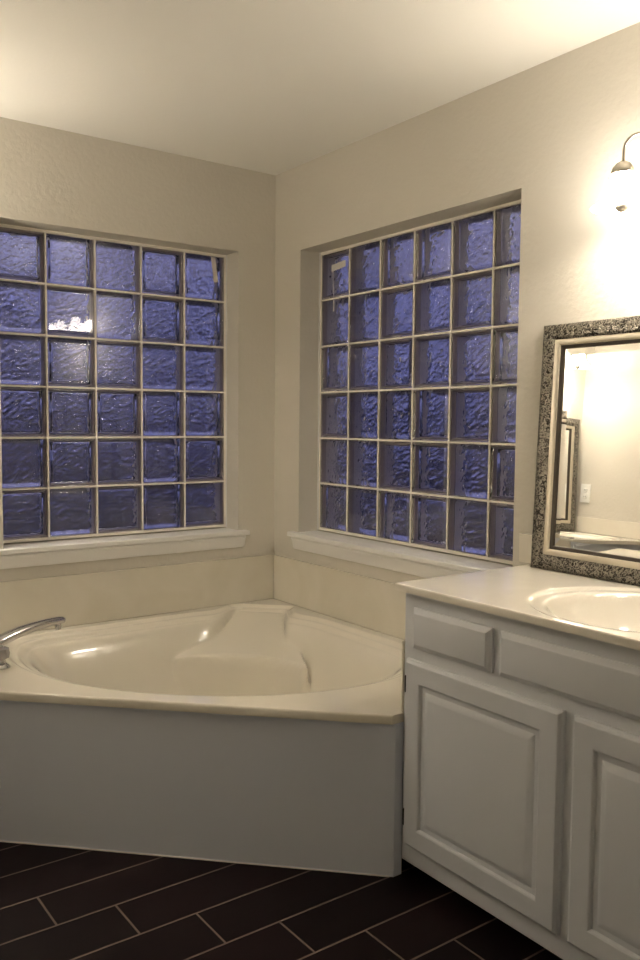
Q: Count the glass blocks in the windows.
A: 66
